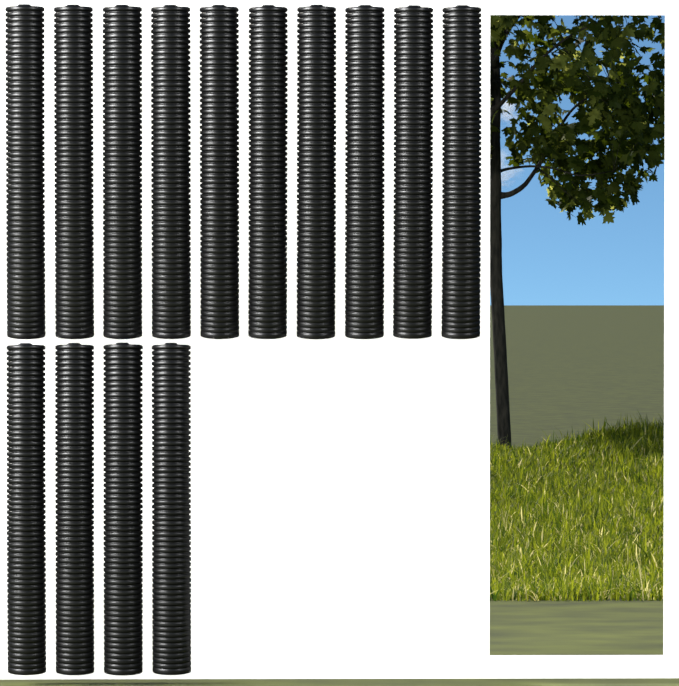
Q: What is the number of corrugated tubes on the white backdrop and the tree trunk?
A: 14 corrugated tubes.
